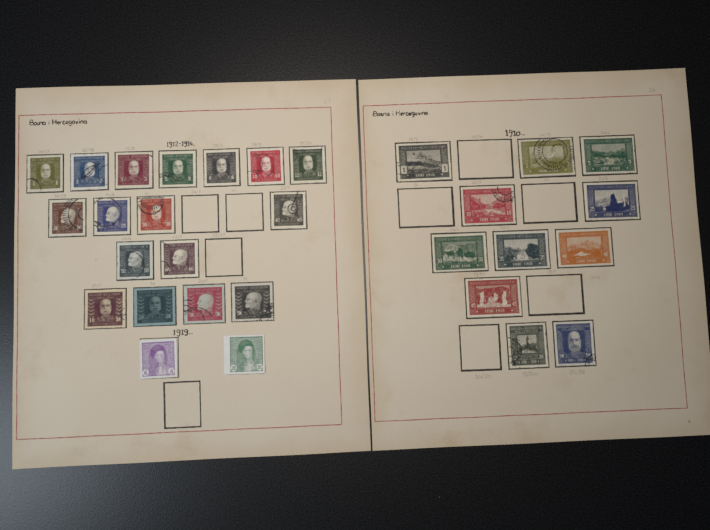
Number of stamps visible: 30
